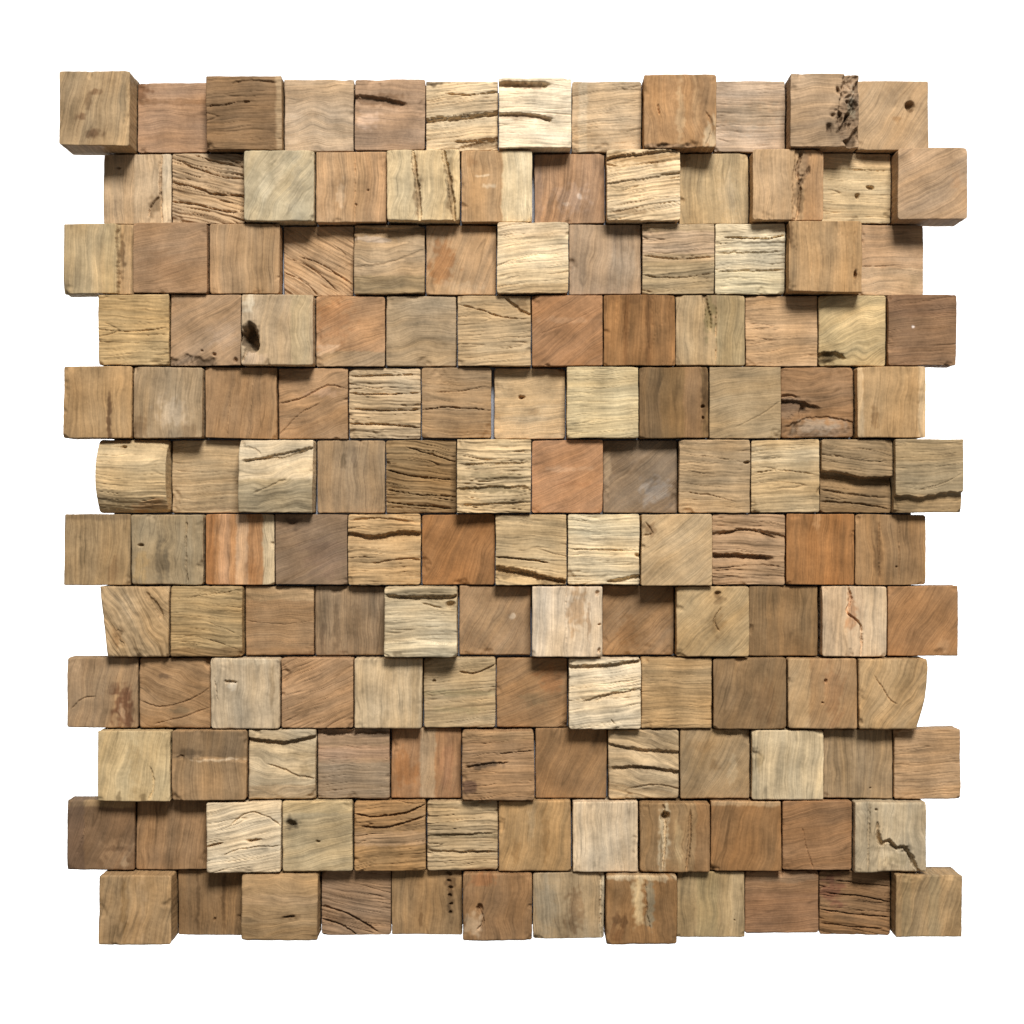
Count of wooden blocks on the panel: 144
